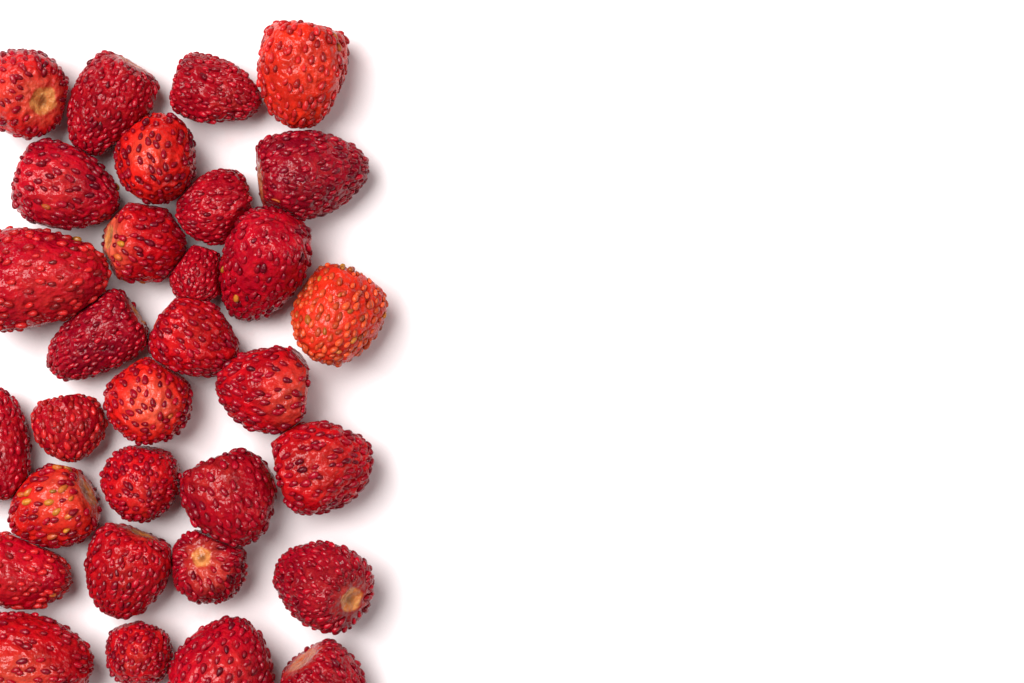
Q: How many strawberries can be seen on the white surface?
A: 31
